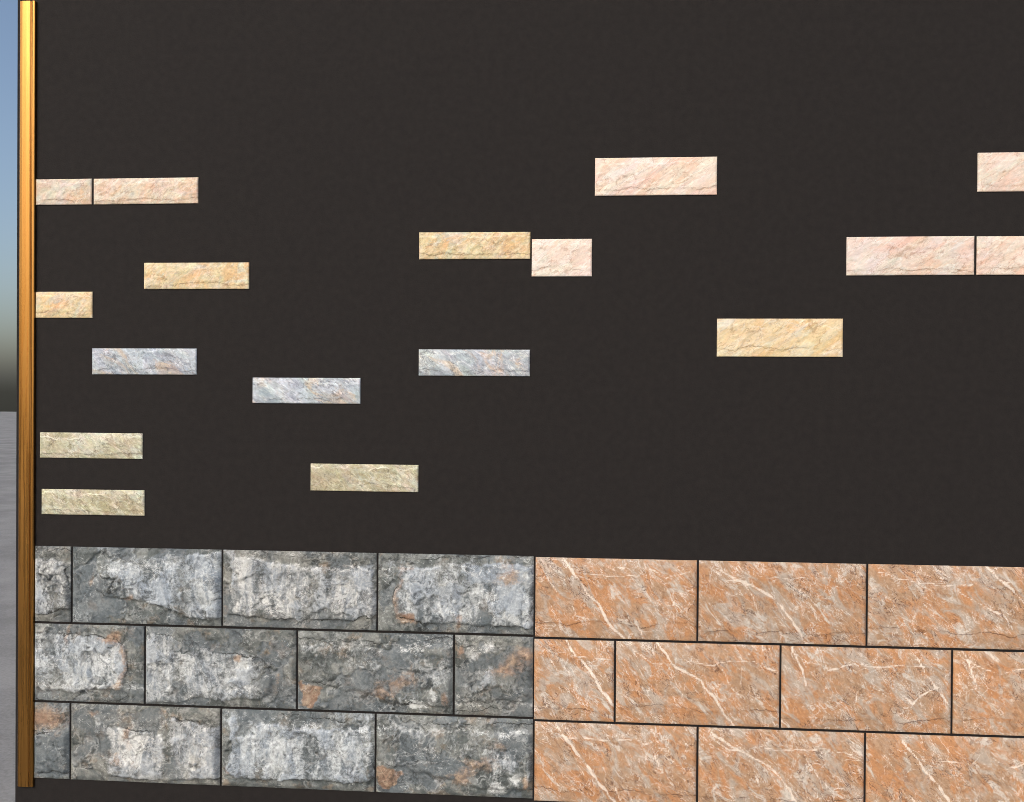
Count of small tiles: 17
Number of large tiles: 22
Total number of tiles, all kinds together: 39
